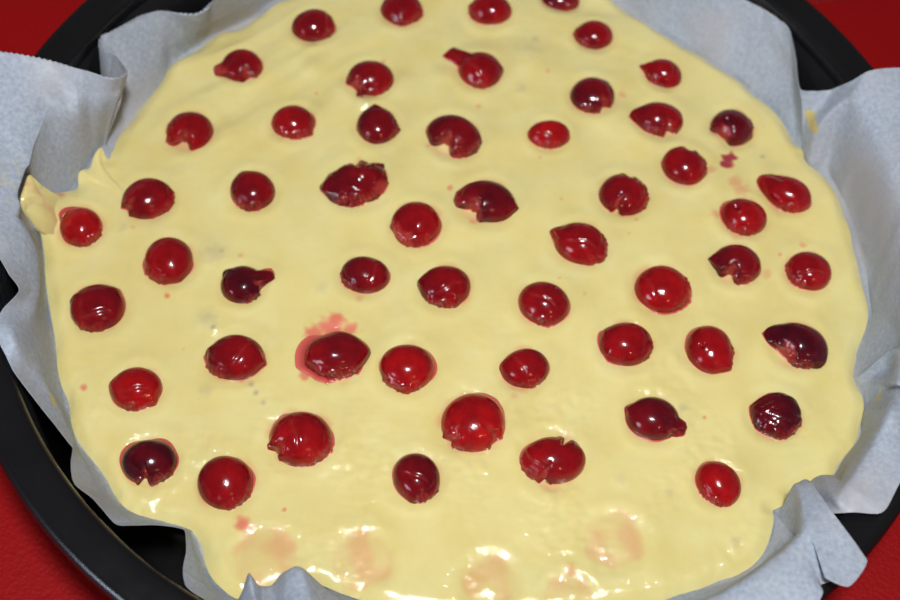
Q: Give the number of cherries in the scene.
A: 54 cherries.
